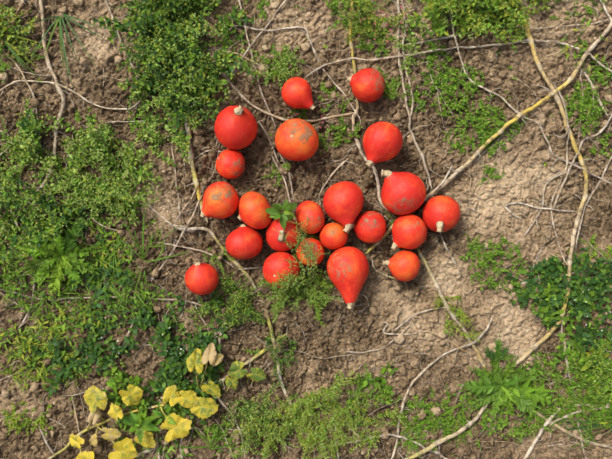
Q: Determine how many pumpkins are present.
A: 22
